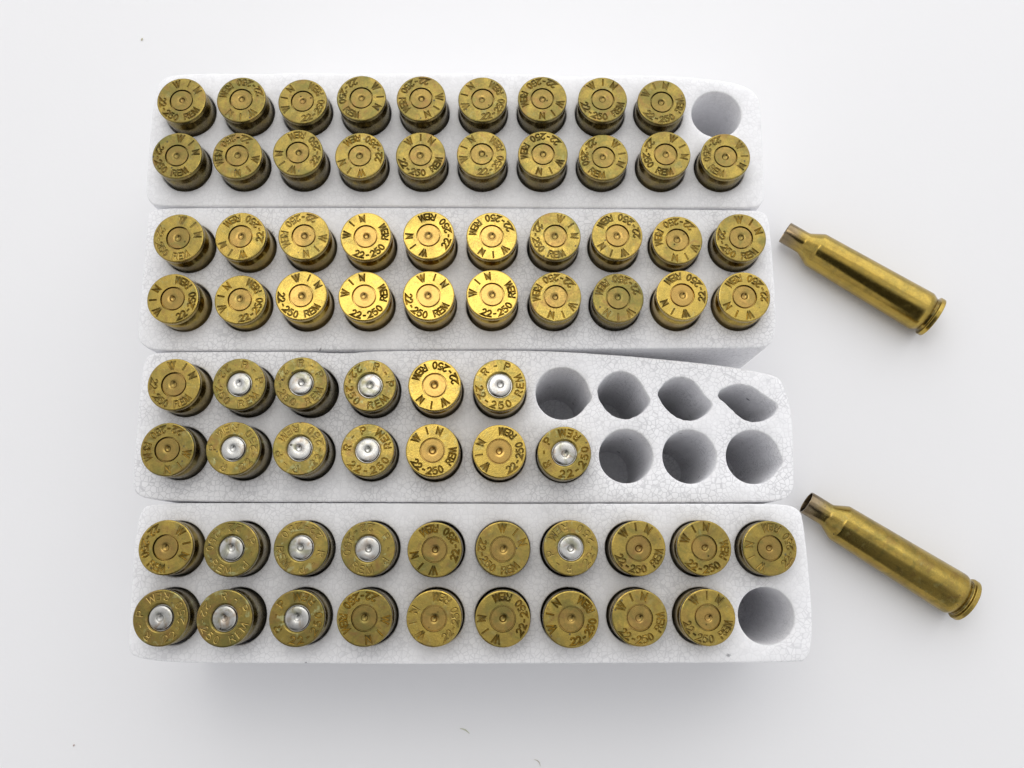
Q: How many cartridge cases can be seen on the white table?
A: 73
